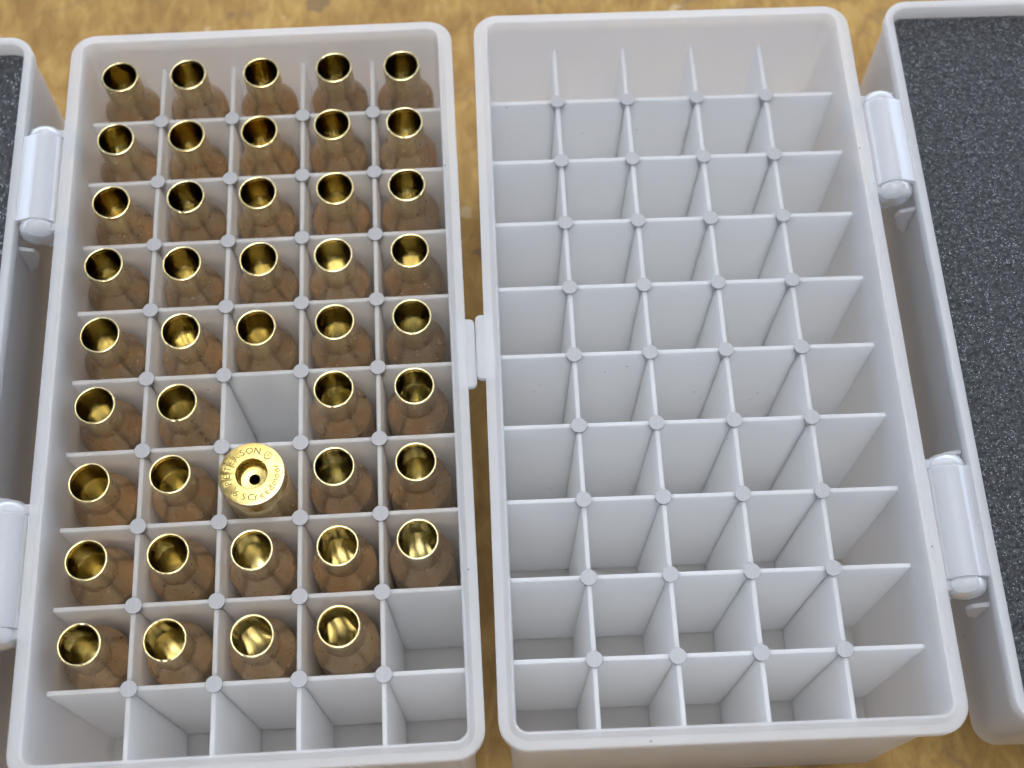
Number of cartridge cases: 43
